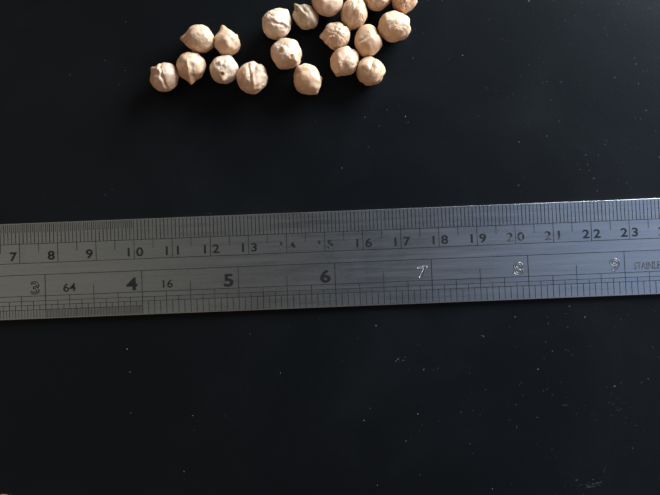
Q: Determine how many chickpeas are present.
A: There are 19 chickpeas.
